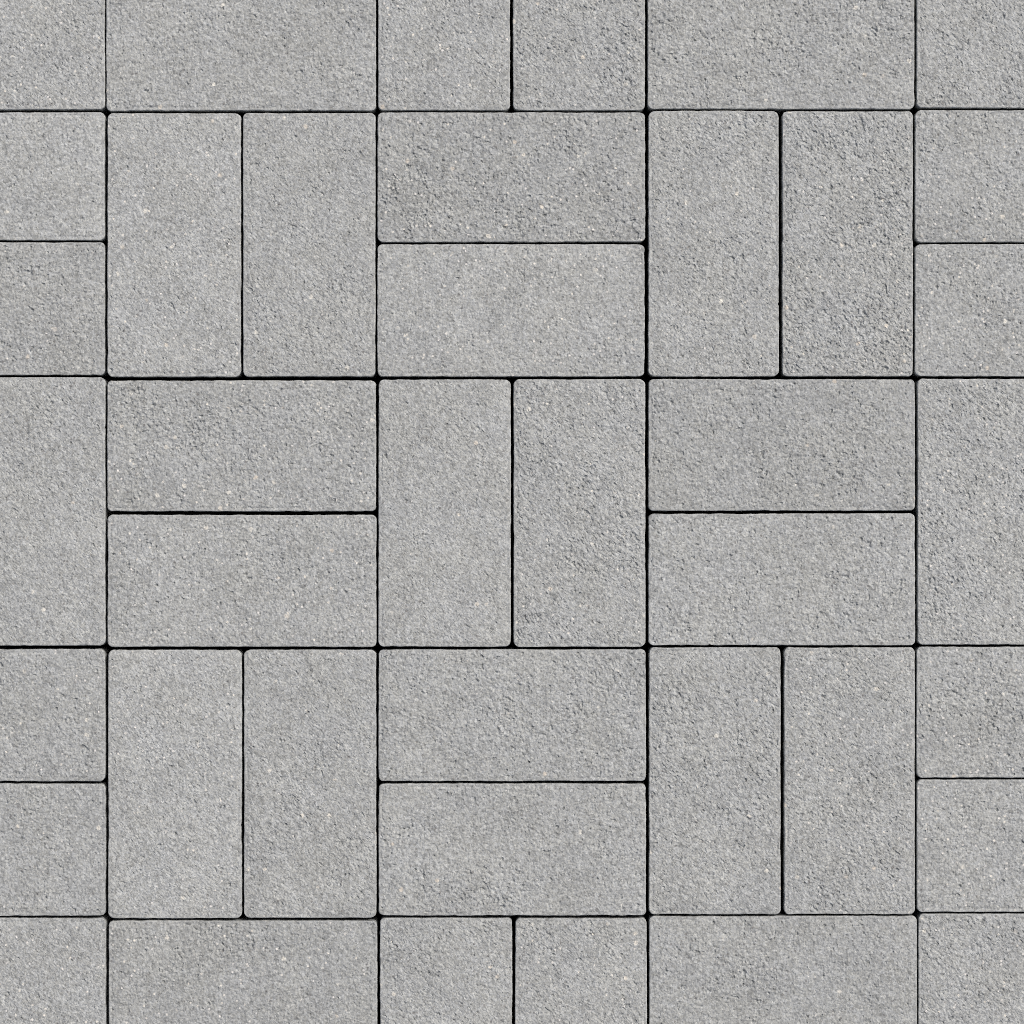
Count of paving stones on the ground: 40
